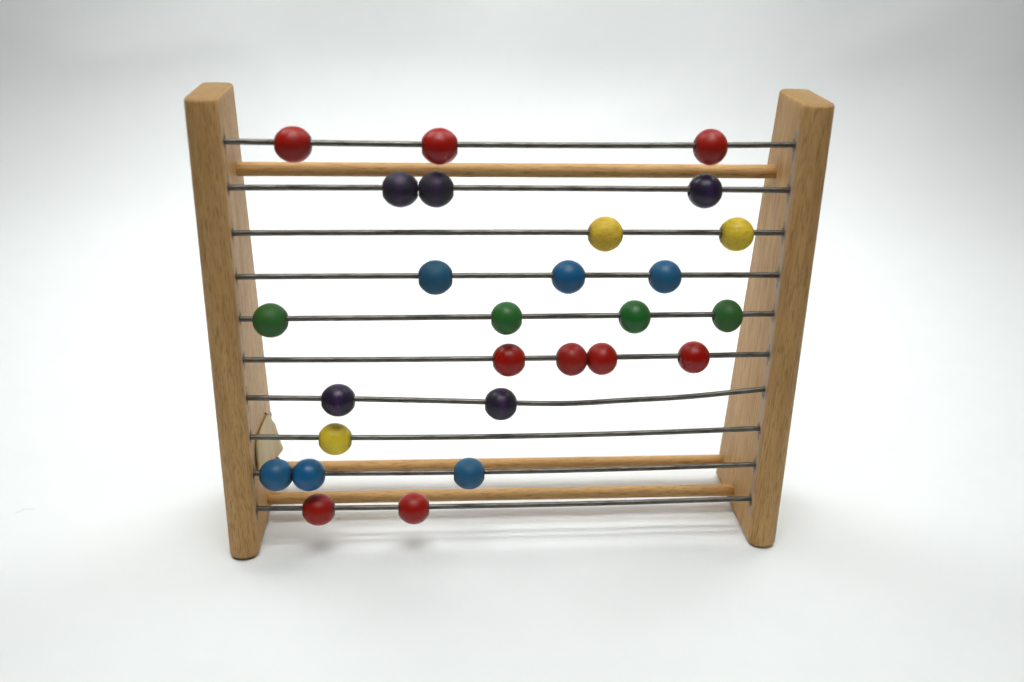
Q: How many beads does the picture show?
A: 27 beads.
